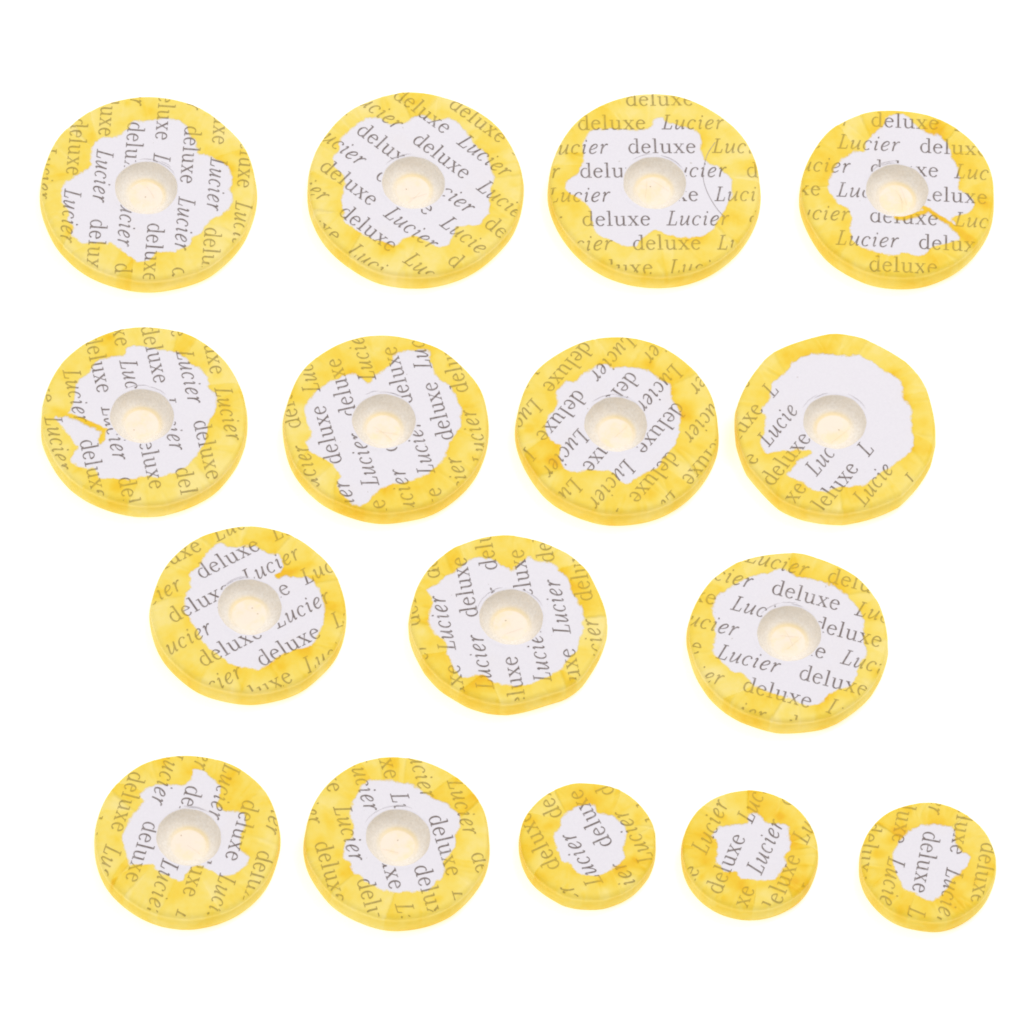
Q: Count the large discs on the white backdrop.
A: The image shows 13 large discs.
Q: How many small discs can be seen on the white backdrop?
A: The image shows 3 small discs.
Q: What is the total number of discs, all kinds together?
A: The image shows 16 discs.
